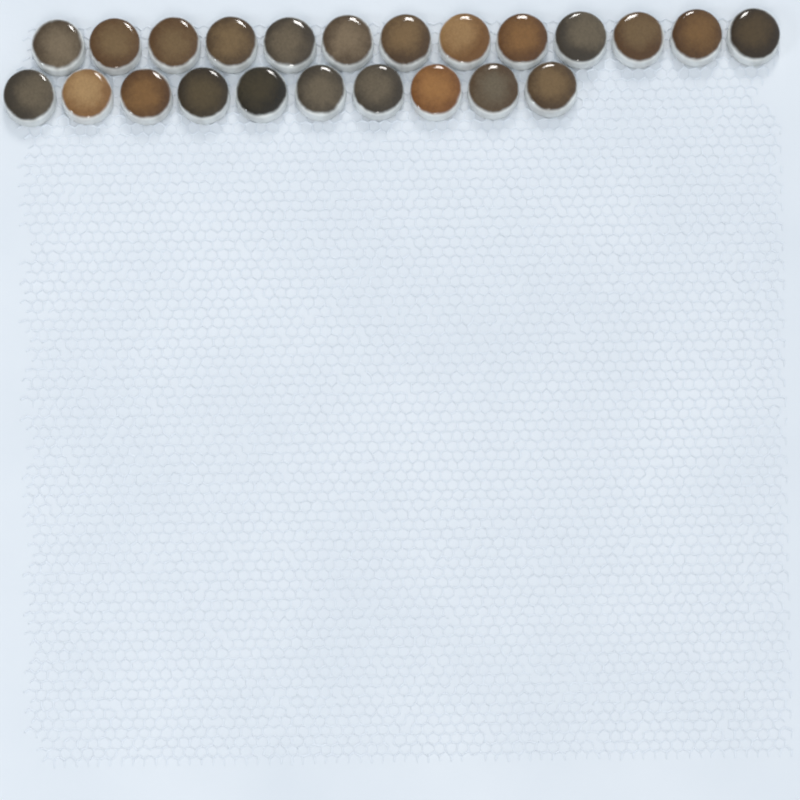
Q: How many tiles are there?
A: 23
